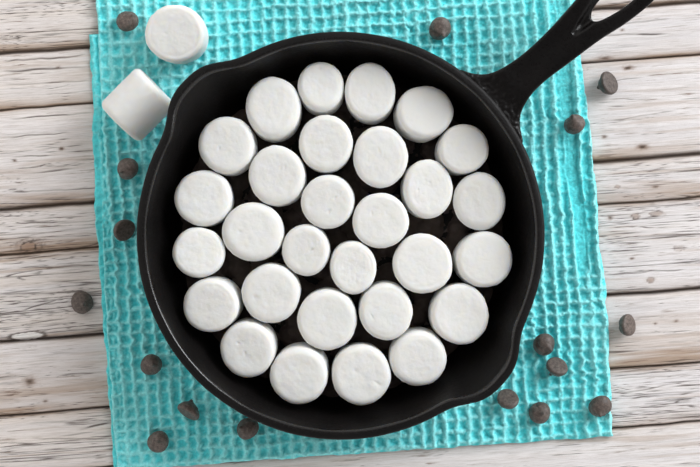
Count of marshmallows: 31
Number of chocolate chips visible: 17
